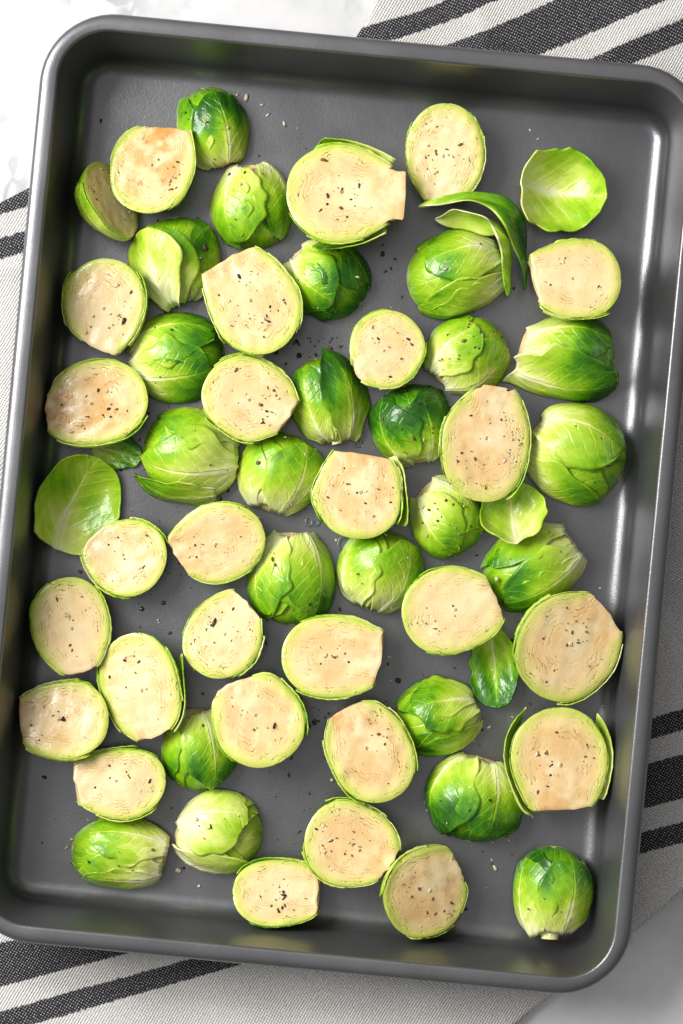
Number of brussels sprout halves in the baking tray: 51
